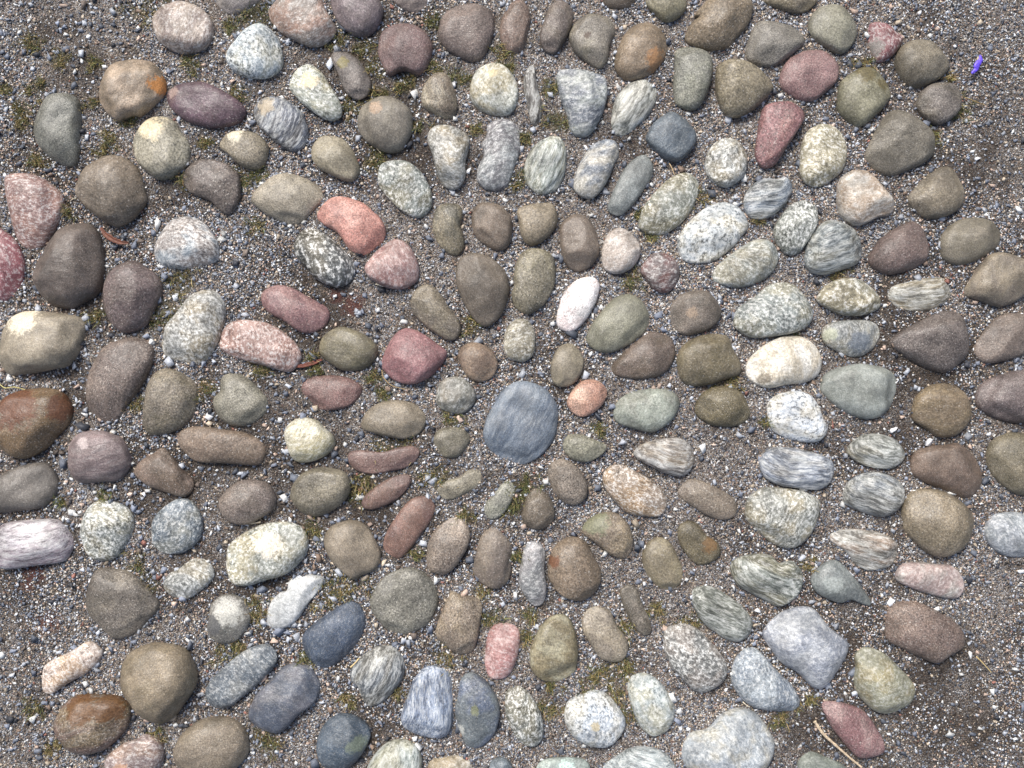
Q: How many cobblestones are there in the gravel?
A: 200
